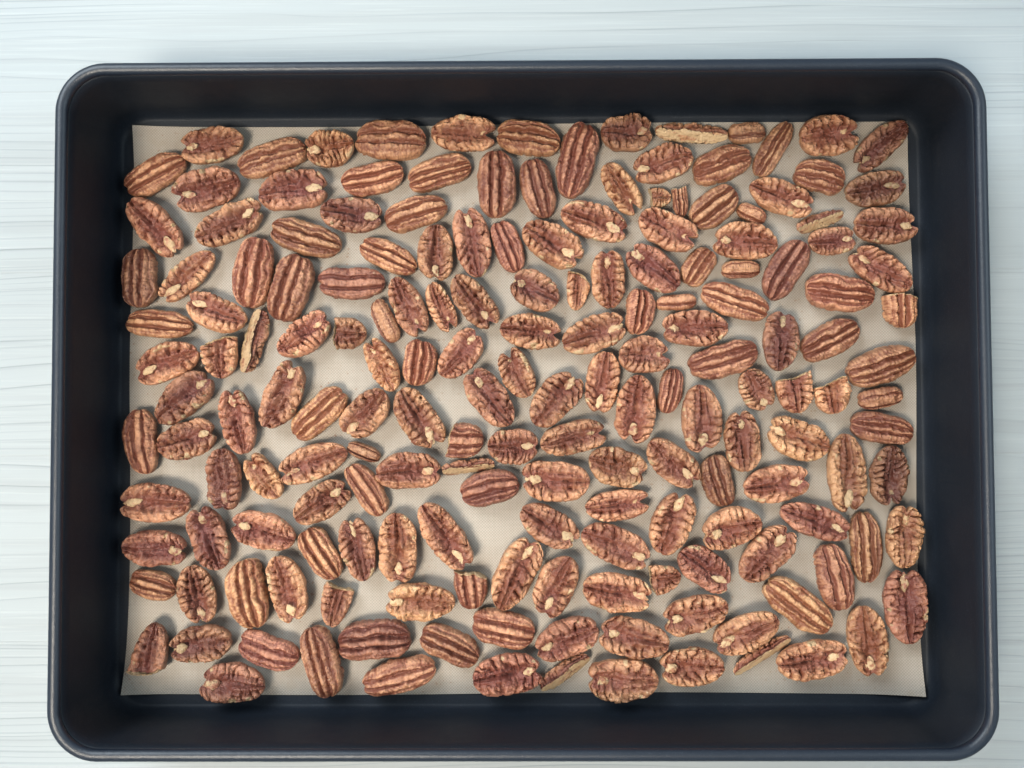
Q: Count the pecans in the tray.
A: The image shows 179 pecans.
